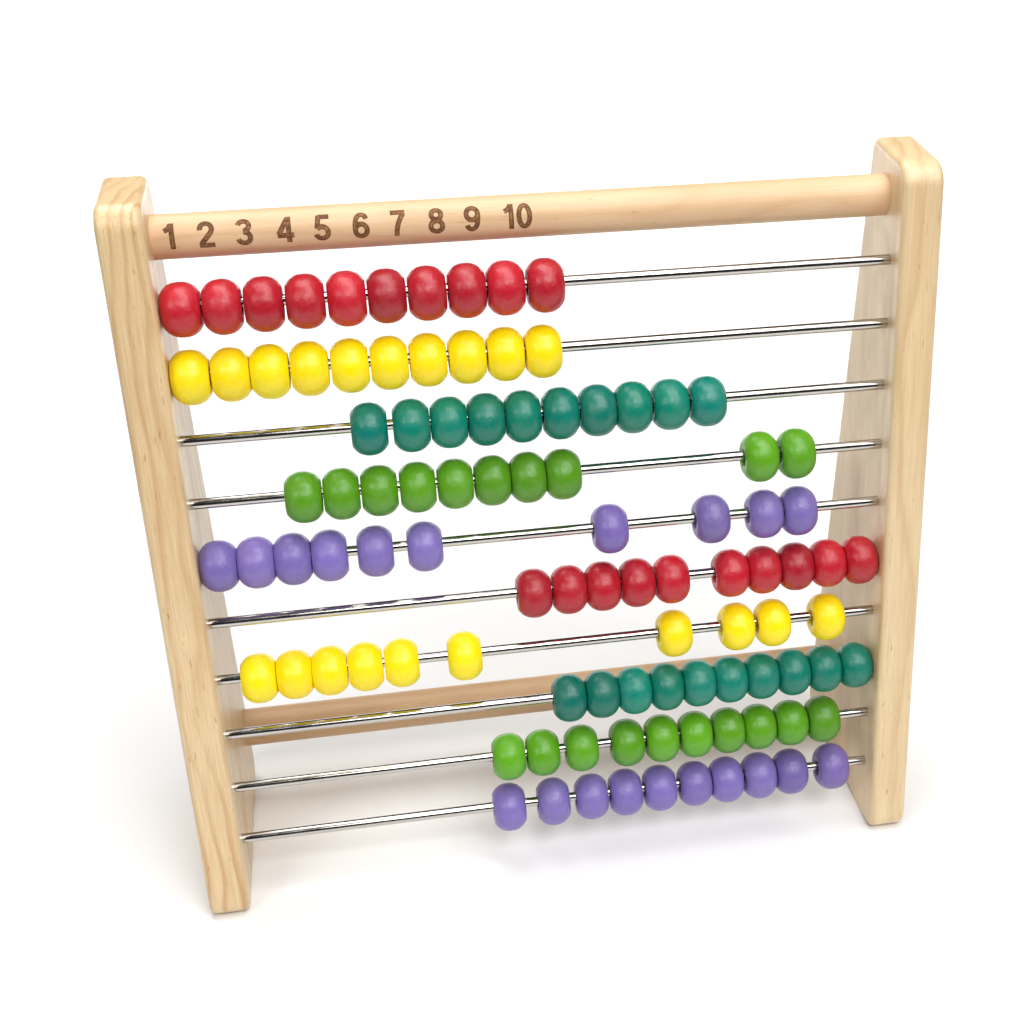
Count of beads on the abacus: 100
